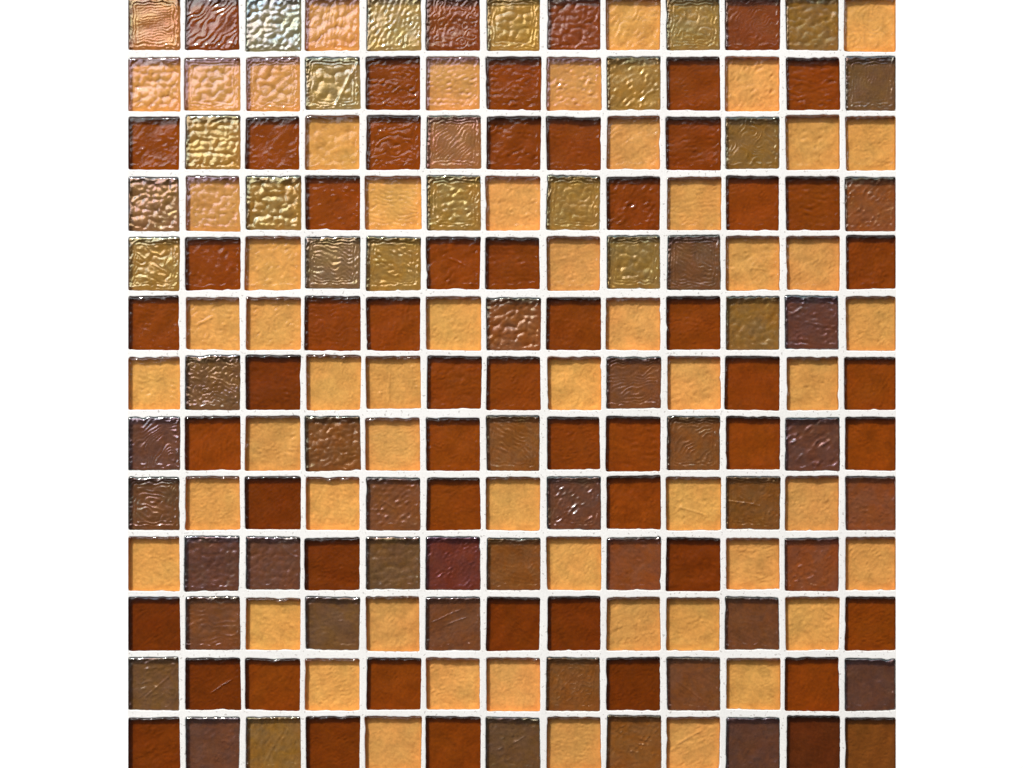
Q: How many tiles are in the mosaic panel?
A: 169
